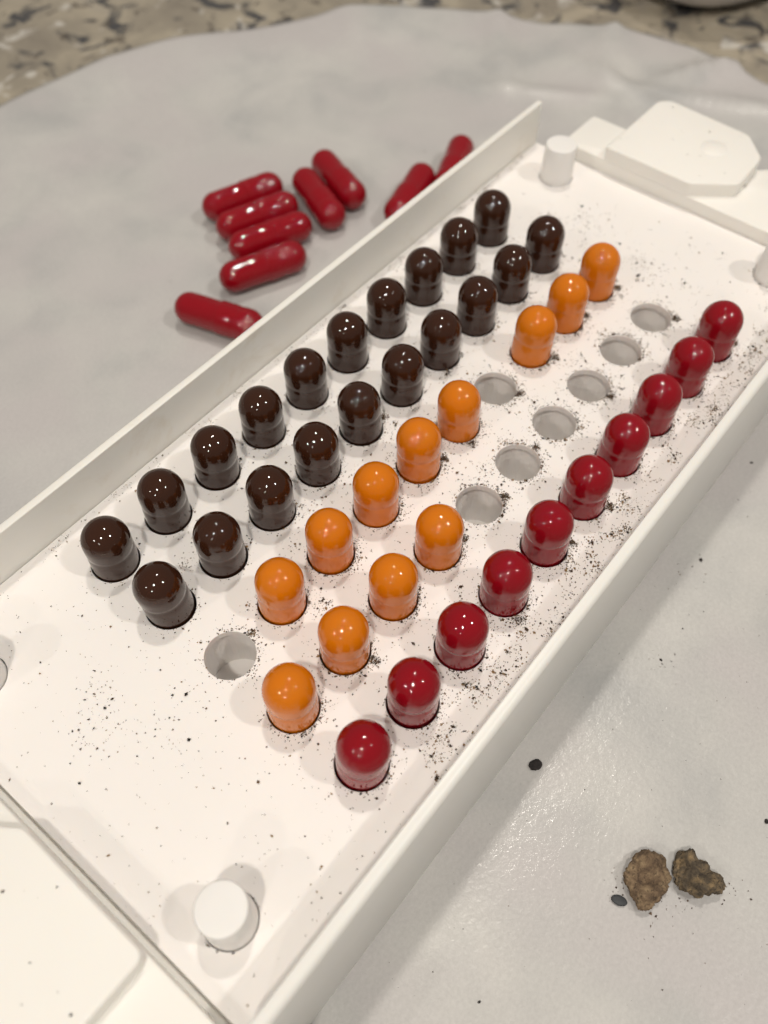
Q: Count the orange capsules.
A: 12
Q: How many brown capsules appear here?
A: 20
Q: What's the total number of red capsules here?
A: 19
